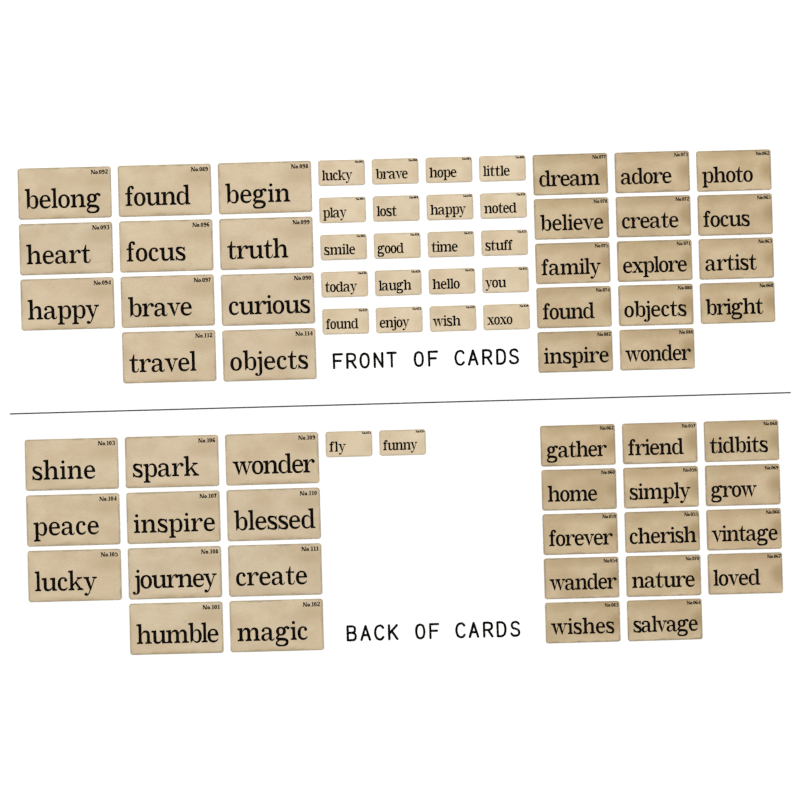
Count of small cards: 22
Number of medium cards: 28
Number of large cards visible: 22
